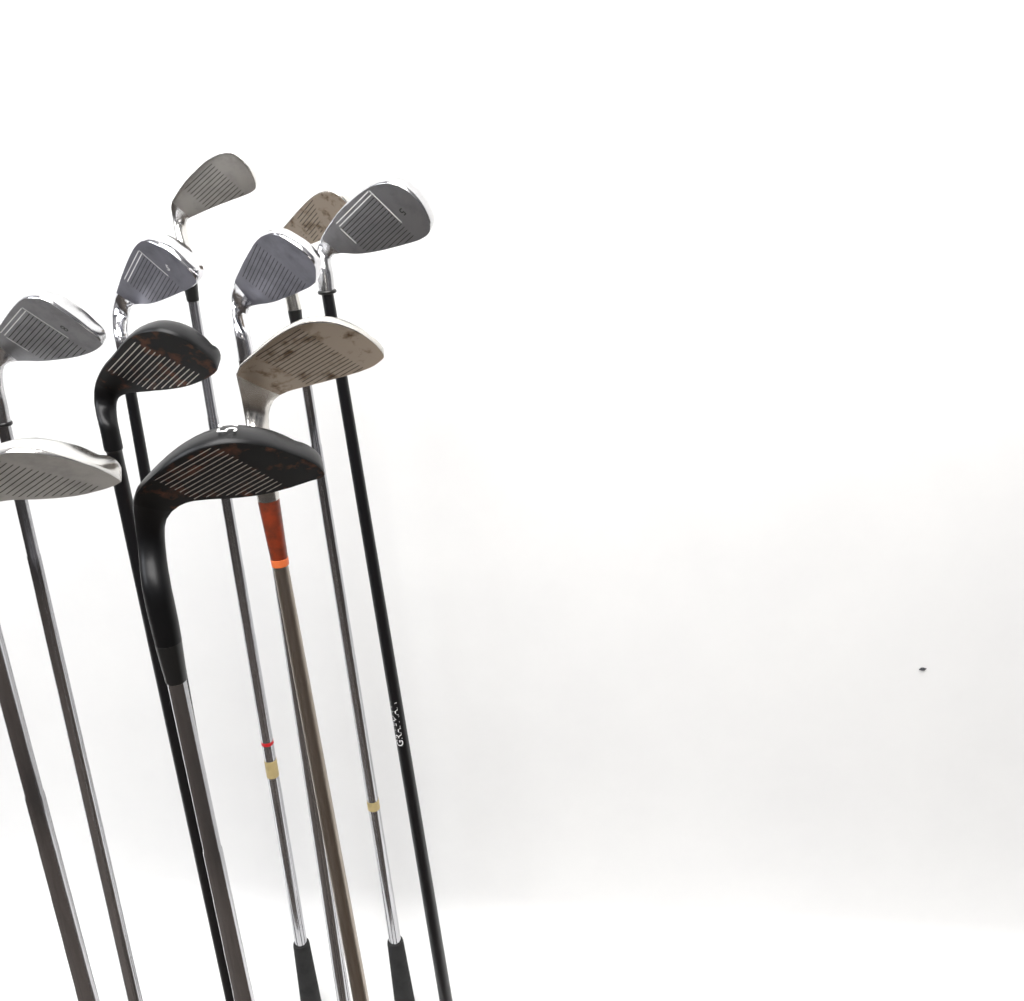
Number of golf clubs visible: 10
